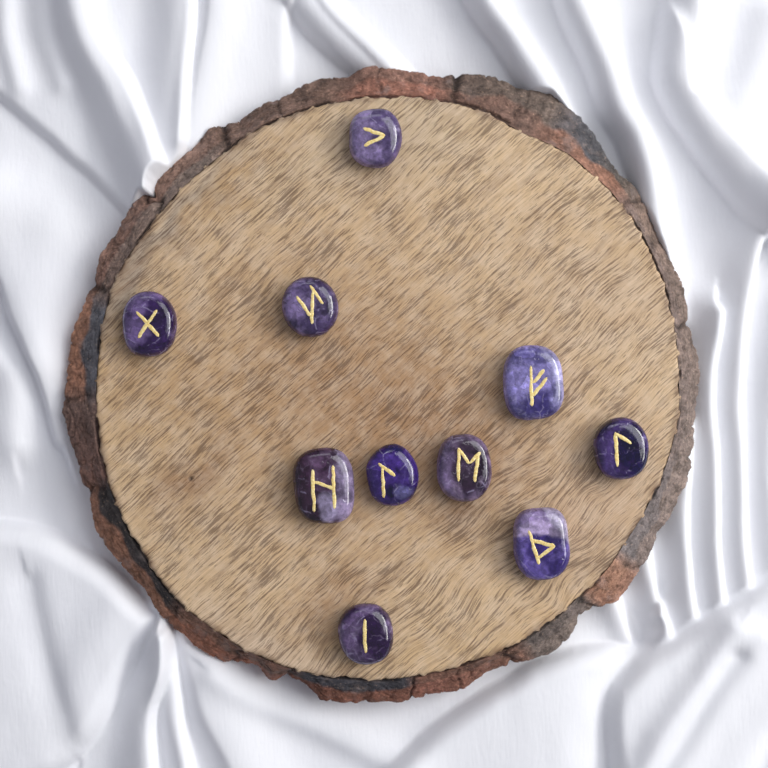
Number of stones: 10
